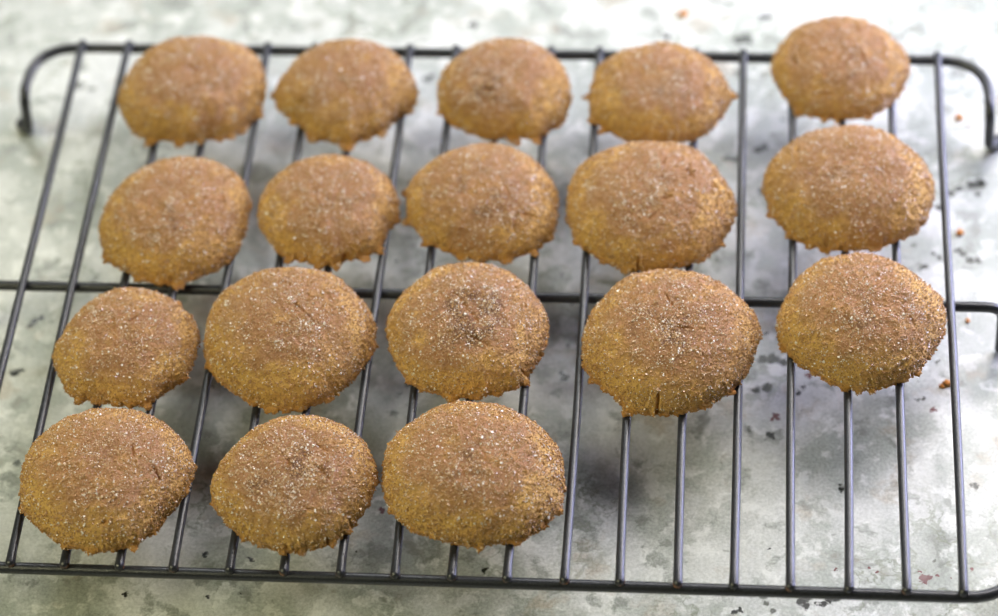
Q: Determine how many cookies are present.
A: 18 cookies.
